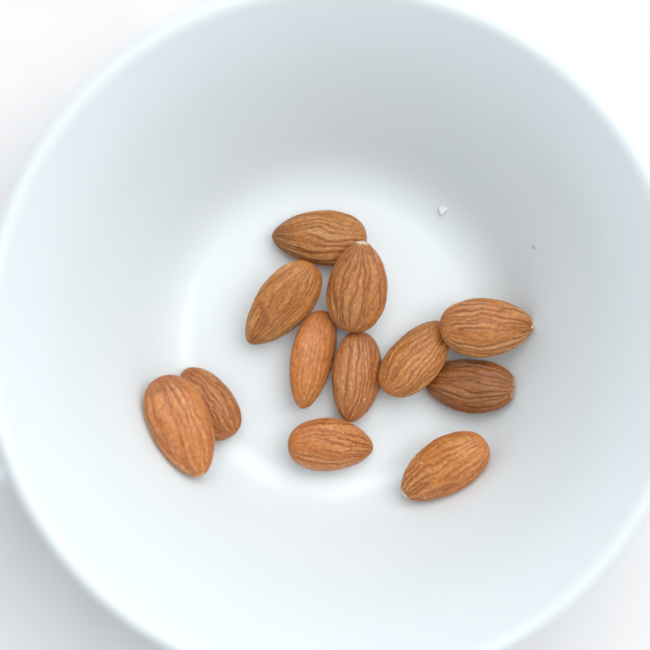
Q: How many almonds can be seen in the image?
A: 12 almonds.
